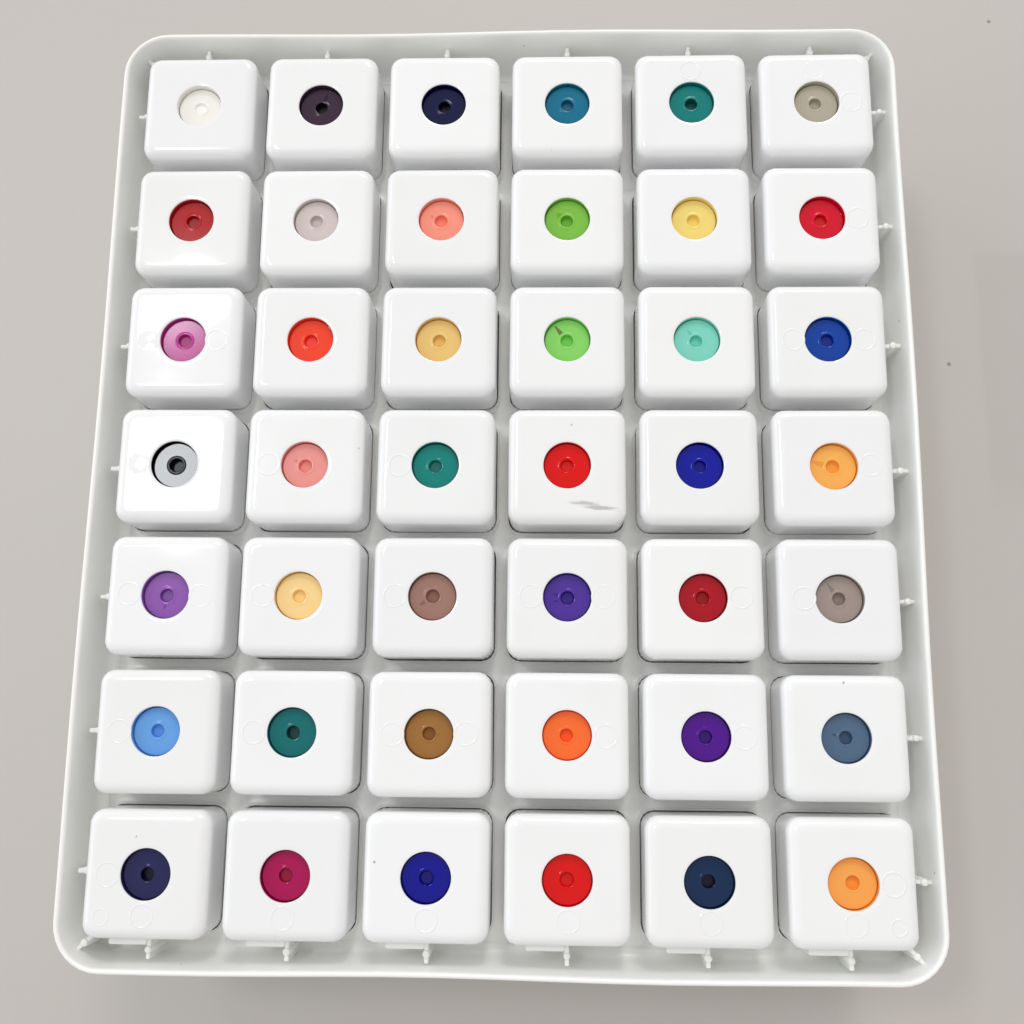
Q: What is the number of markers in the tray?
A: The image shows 42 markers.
